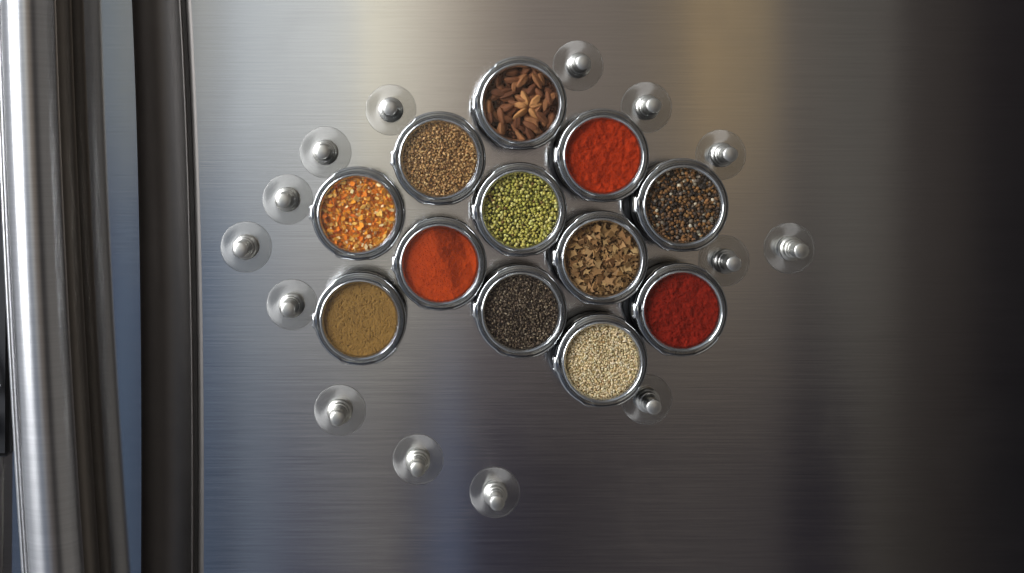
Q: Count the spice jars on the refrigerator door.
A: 12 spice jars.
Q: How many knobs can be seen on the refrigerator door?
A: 14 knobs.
